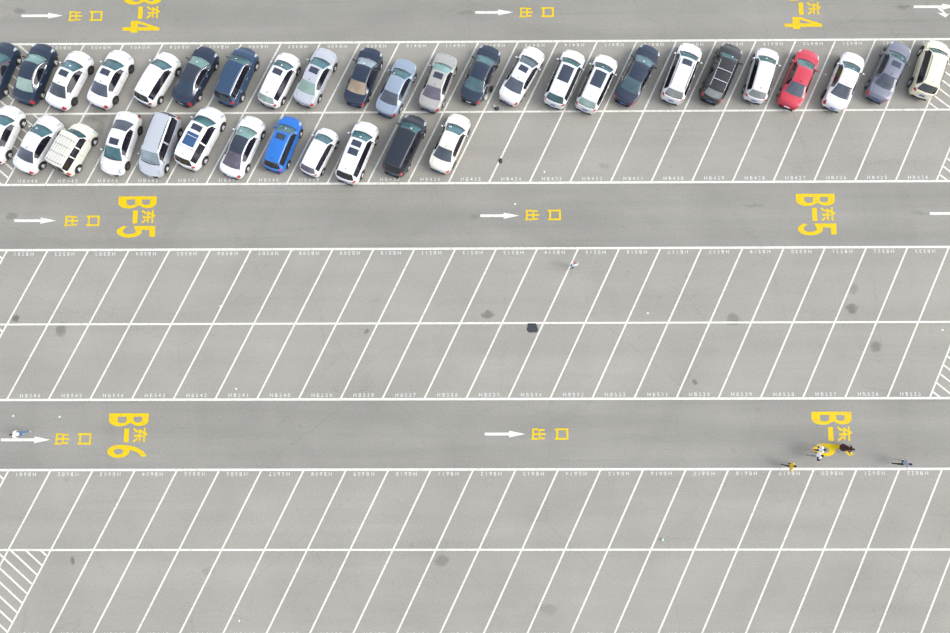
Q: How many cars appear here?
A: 36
